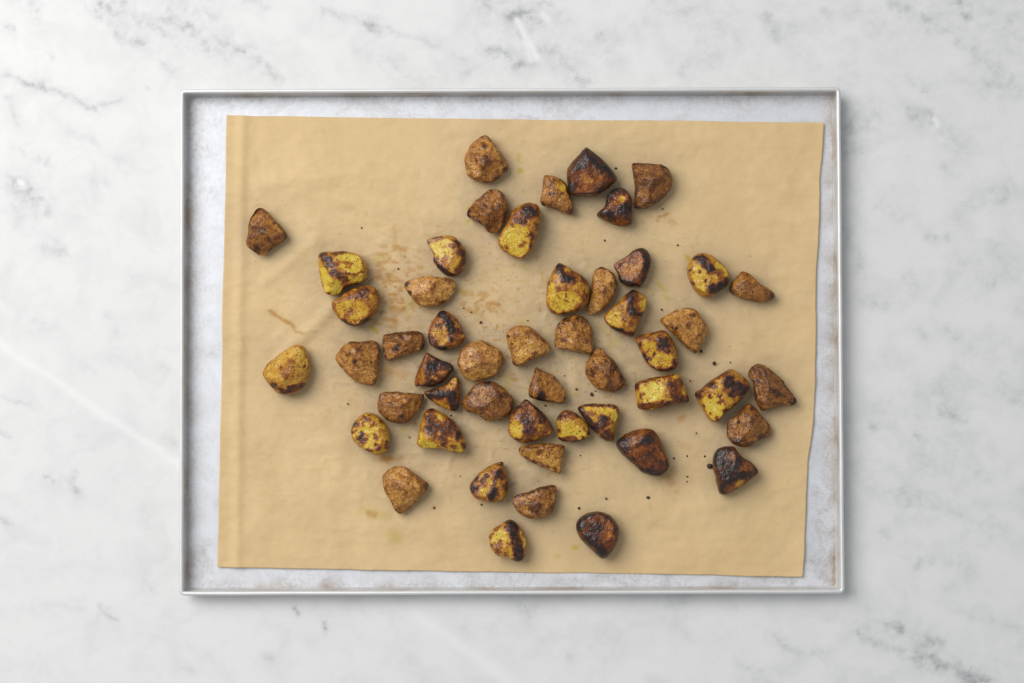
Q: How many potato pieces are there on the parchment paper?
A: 50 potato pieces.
